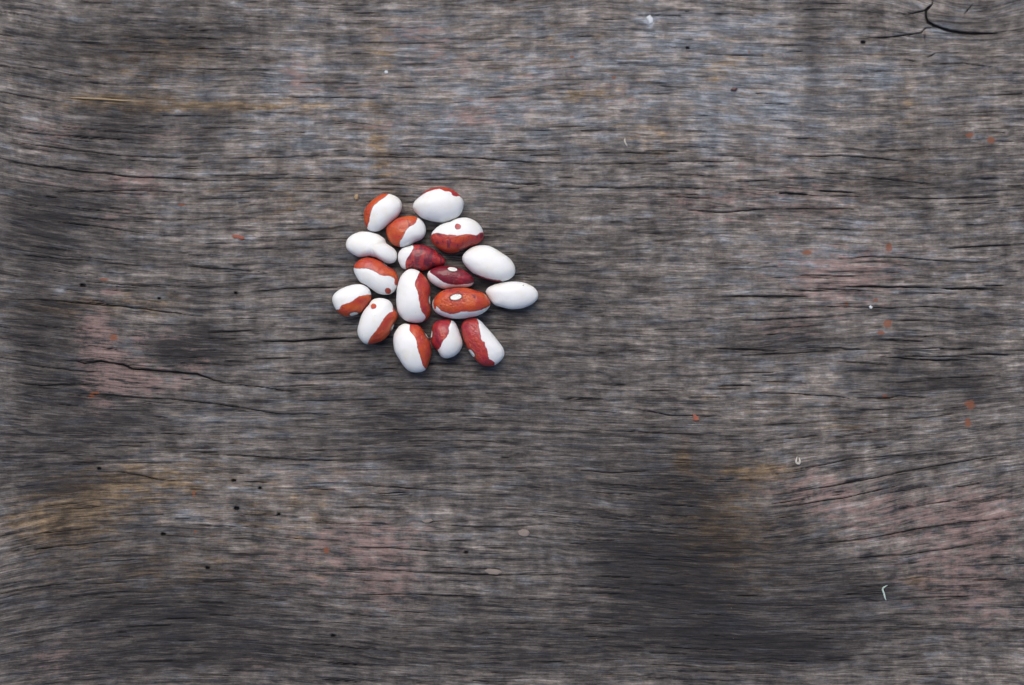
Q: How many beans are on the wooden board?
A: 17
